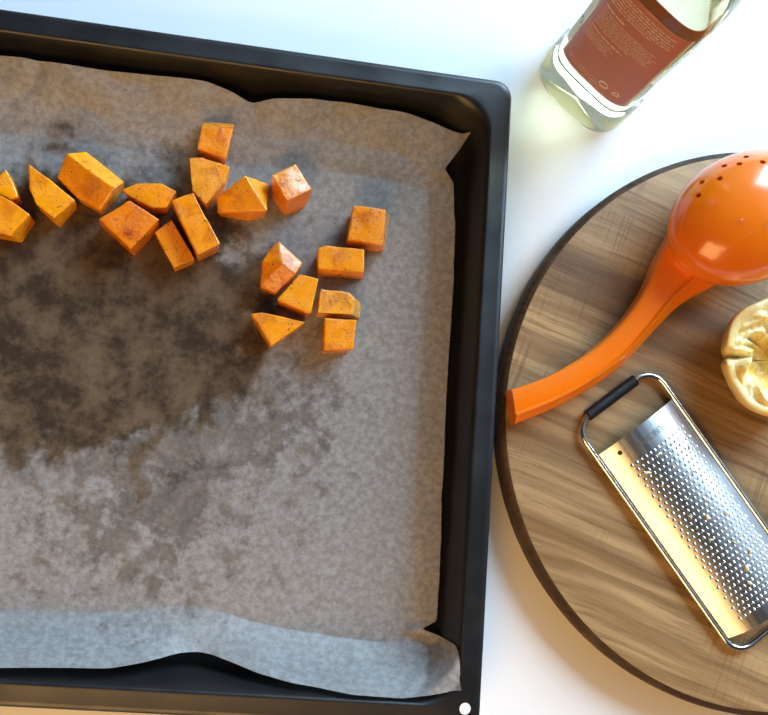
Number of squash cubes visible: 19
